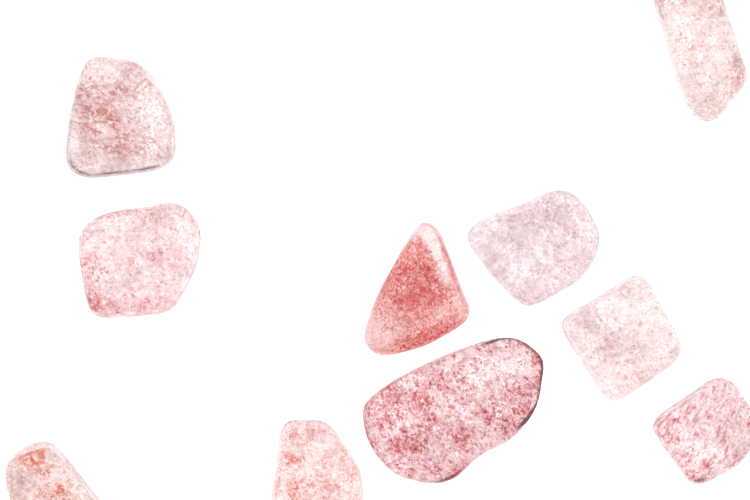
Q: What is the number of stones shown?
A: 10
